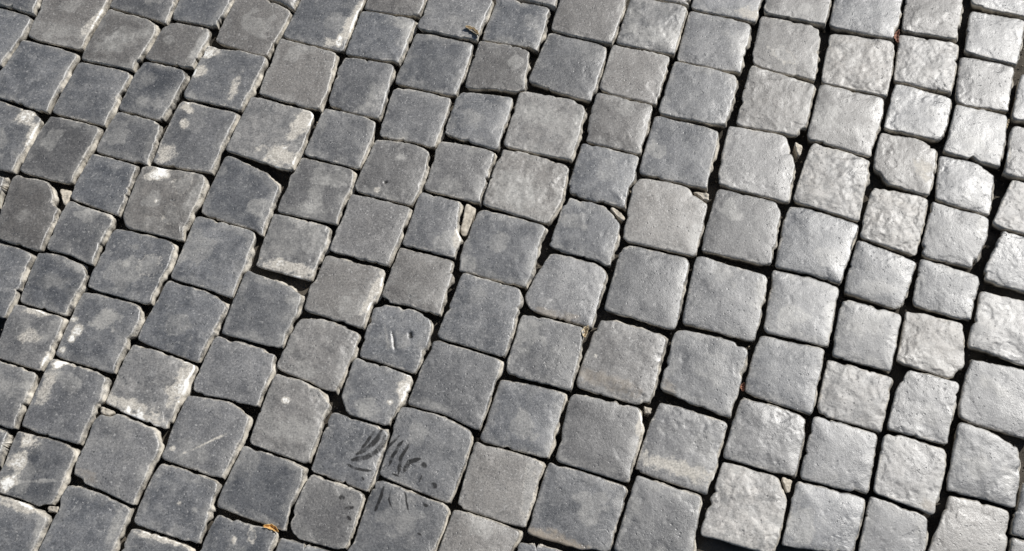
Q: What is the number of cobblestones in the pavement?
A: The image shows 153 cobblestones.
